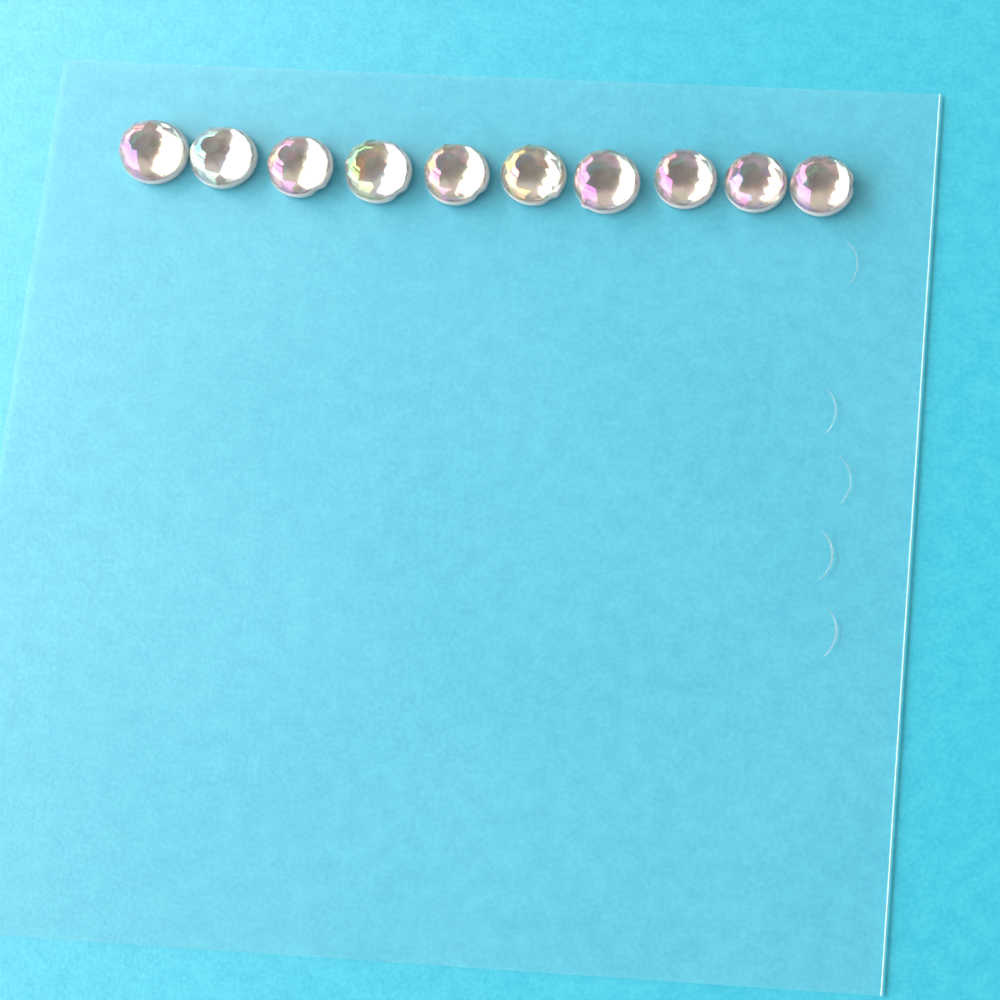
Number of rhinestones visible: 10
